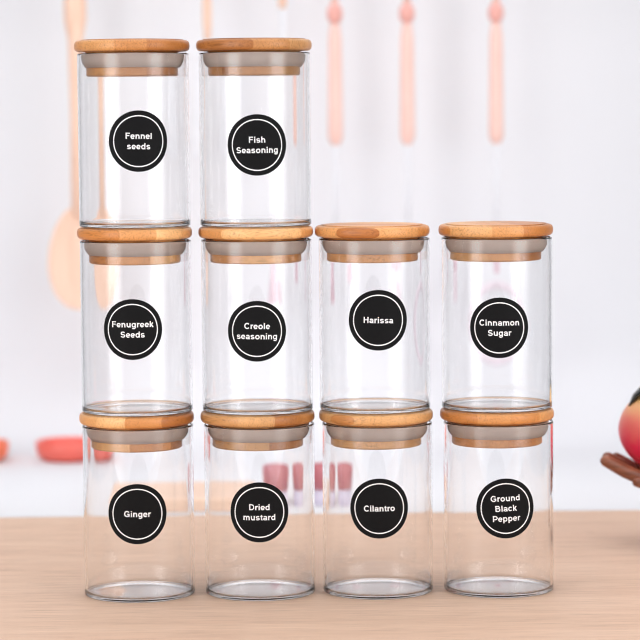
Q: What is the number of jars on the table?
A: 10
